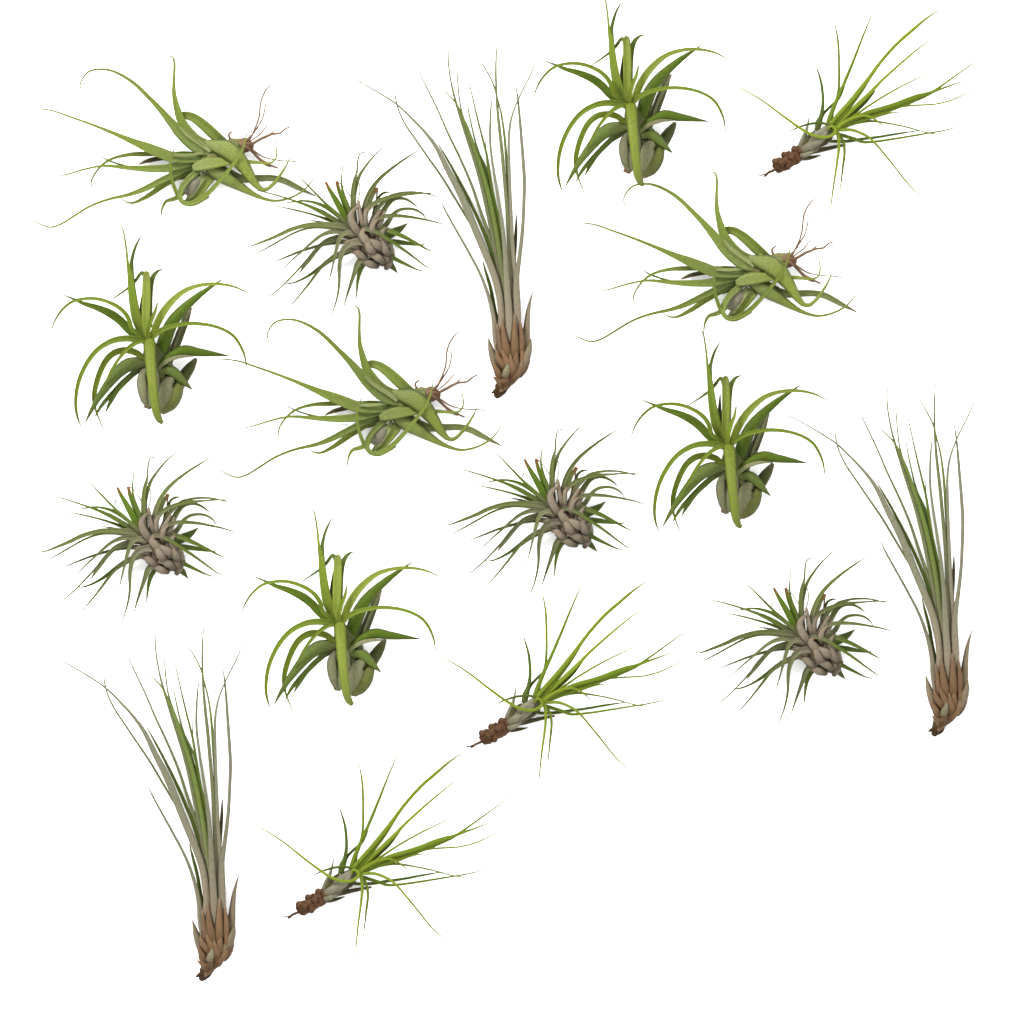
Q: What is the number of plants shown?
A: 17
